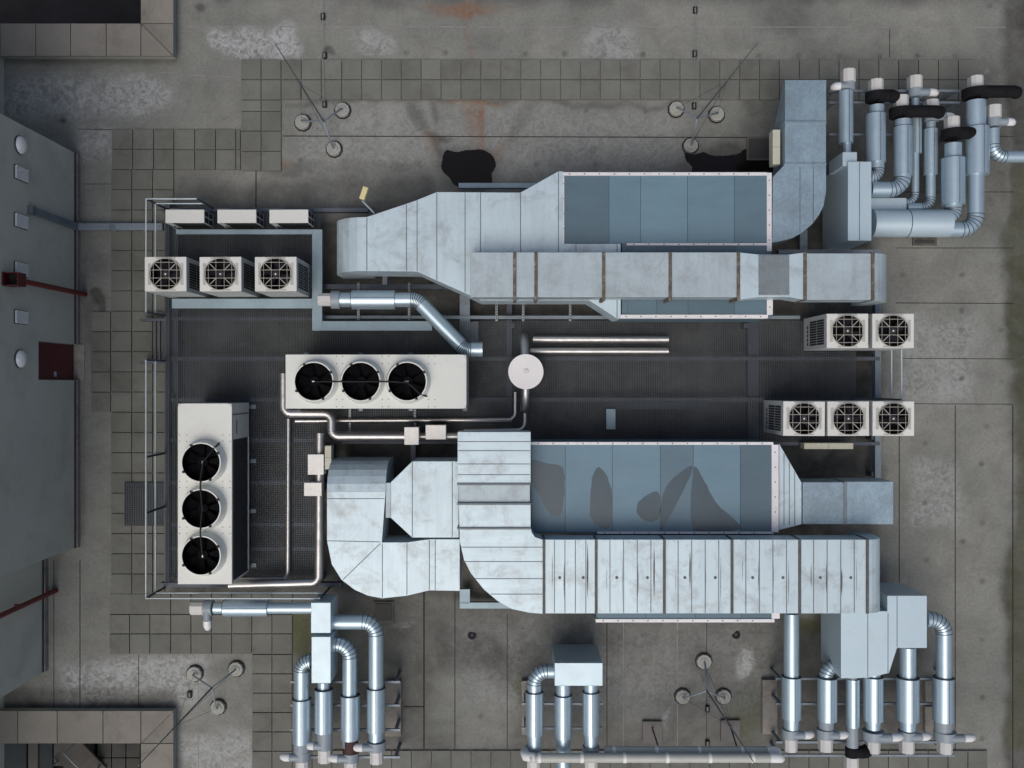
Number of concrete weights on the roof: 12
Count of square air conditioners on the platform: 8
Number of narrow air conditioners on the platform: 3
